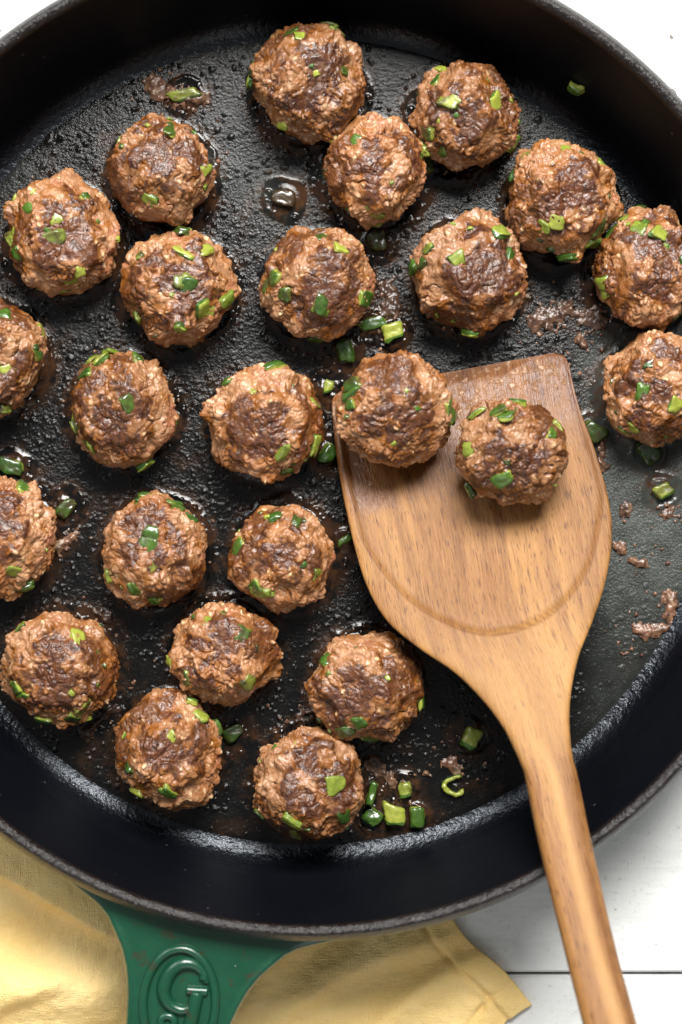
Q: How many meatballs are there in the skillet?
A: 24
